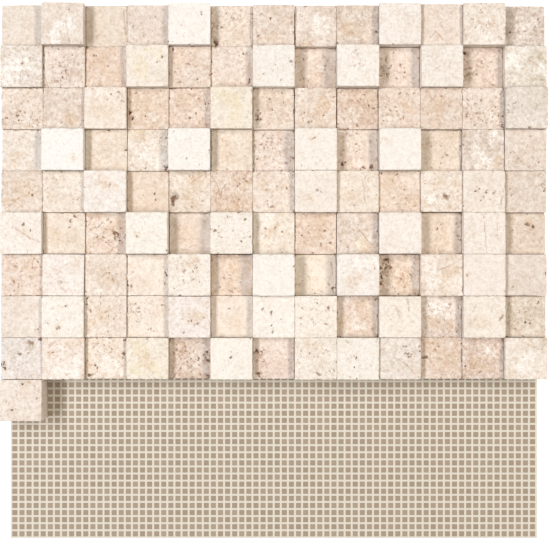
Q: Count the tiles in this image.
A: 118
